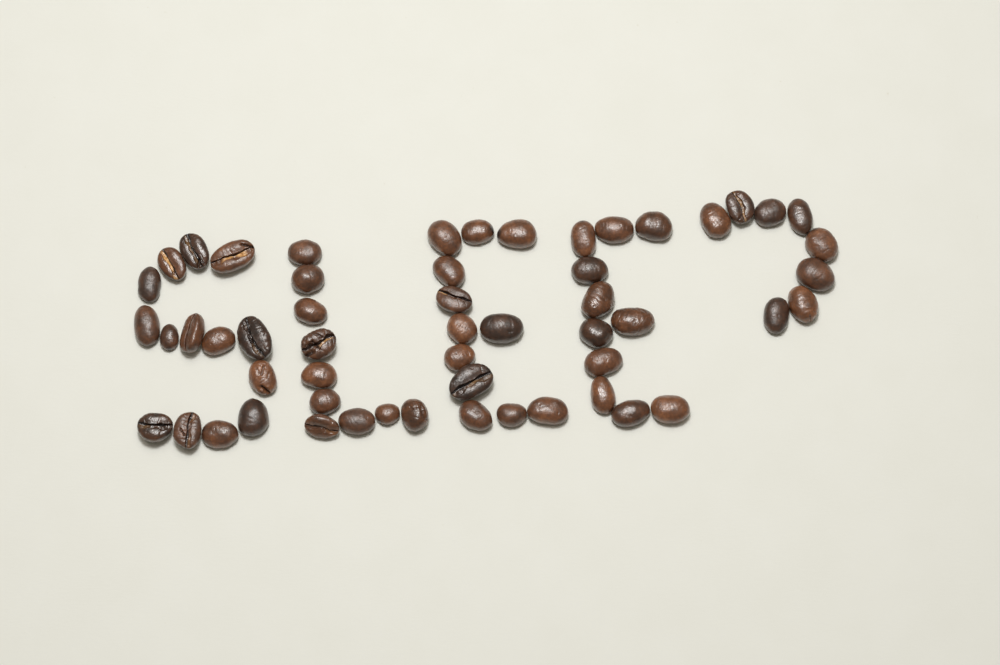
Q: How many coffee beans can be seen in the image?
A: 55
